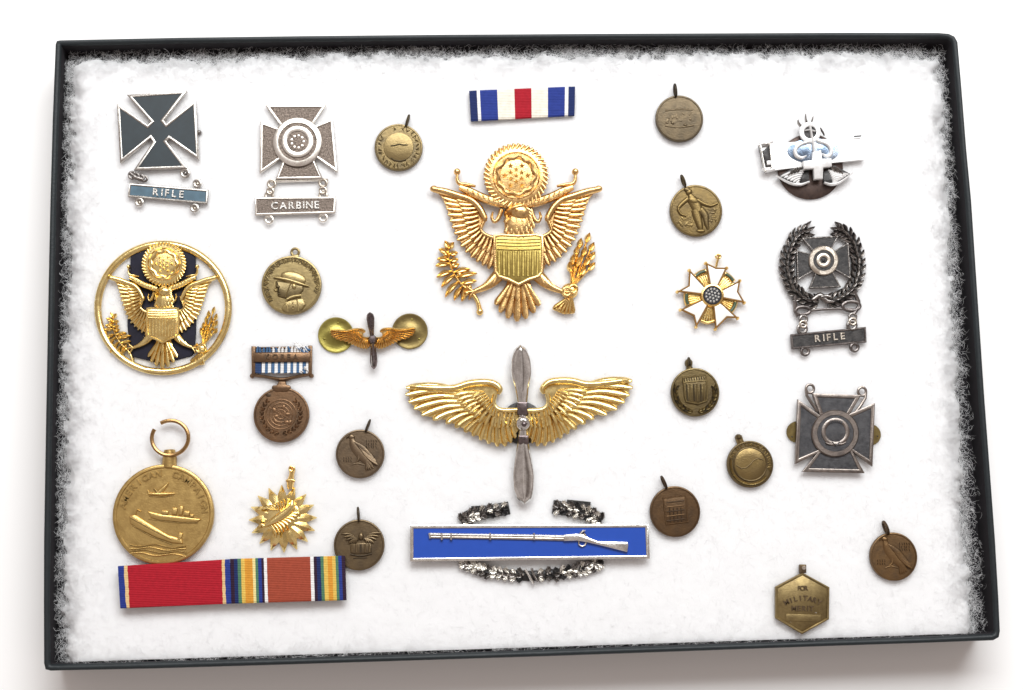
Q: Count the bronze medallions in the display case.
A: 12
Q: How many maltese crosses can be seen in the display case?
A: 4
